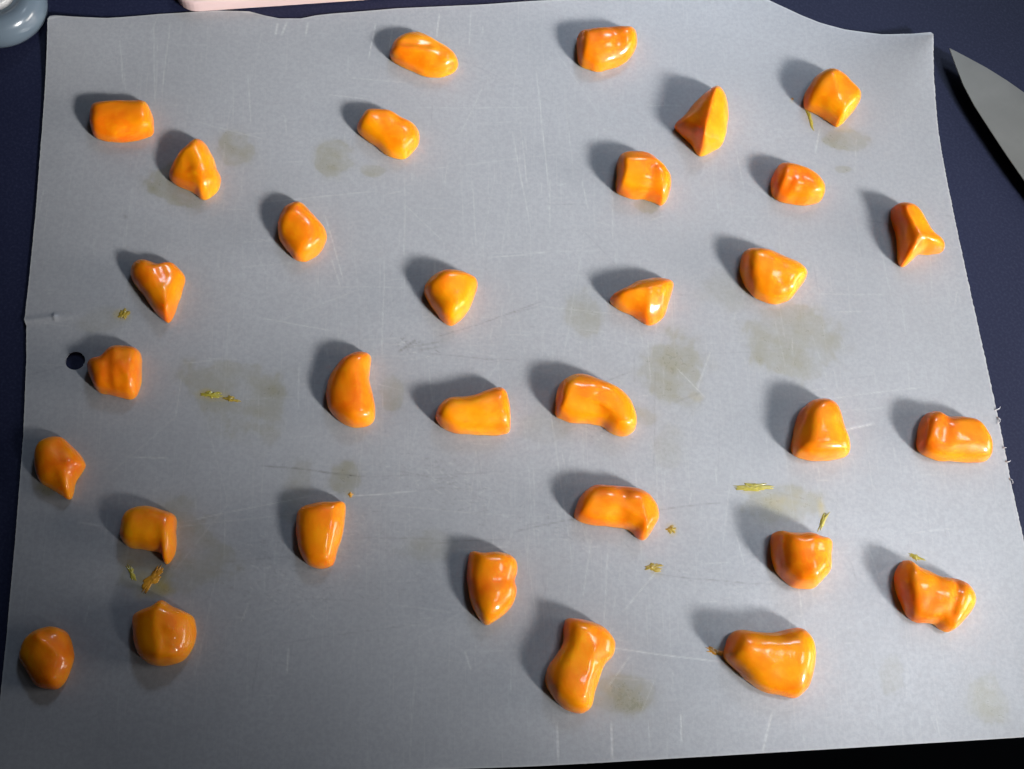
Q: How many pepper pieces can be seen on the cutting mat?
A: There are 32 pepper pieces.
